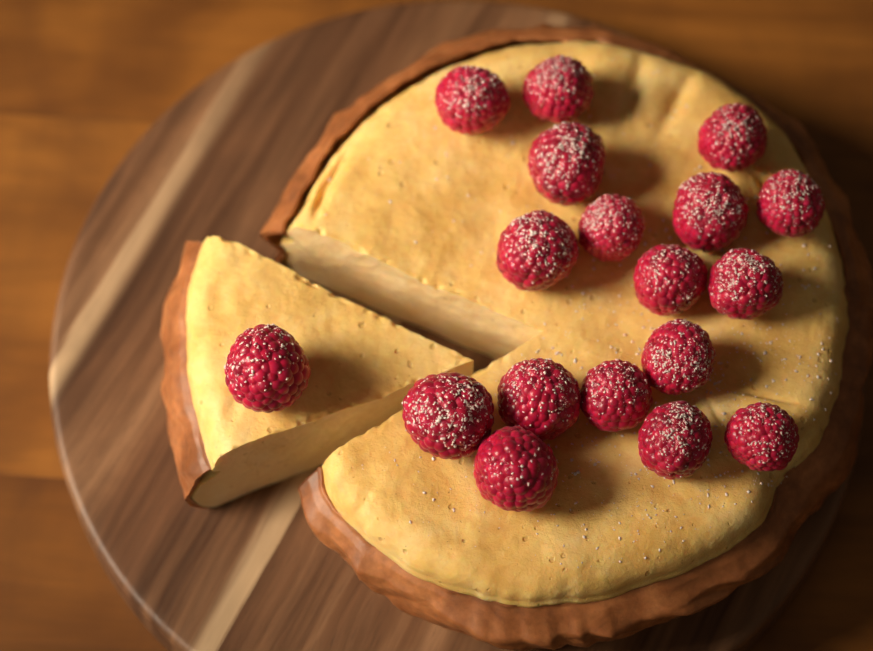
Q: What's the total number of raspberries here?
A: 18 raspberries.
